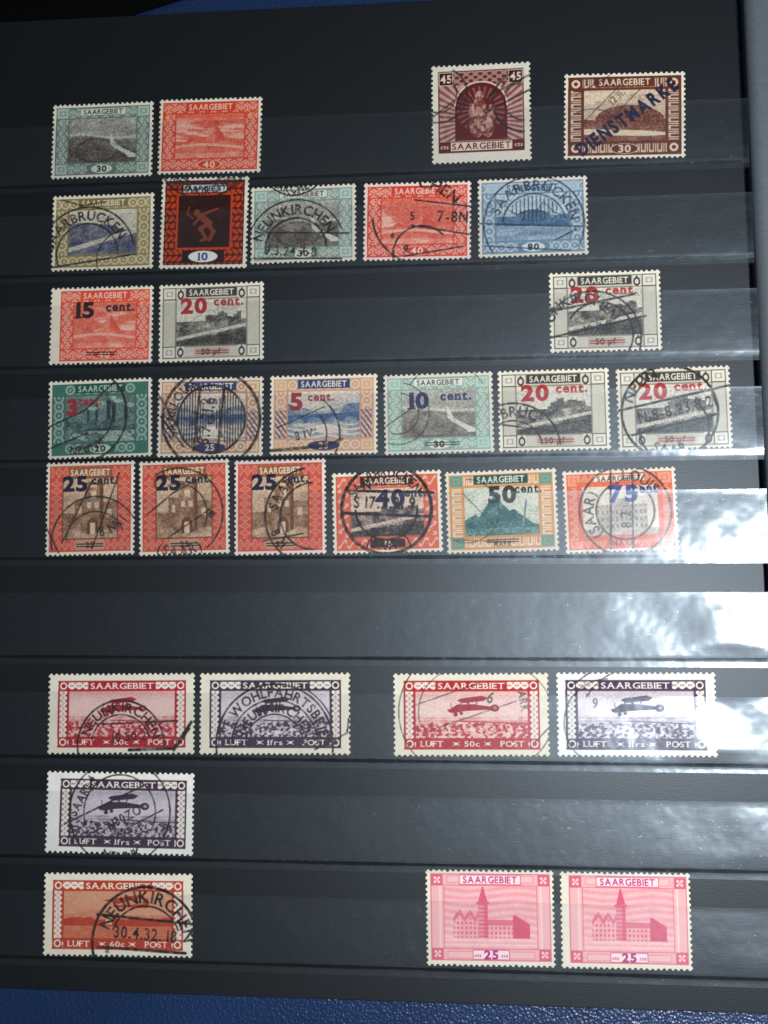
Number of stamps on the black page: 32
